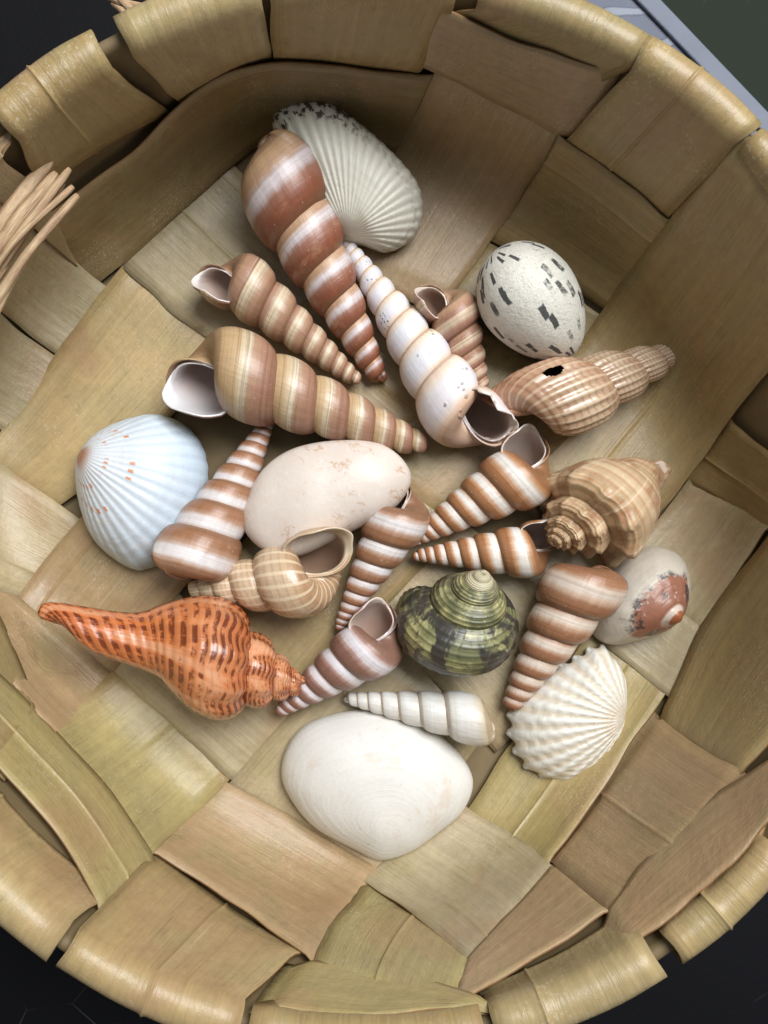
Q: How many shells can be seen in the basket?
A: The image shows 23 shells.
